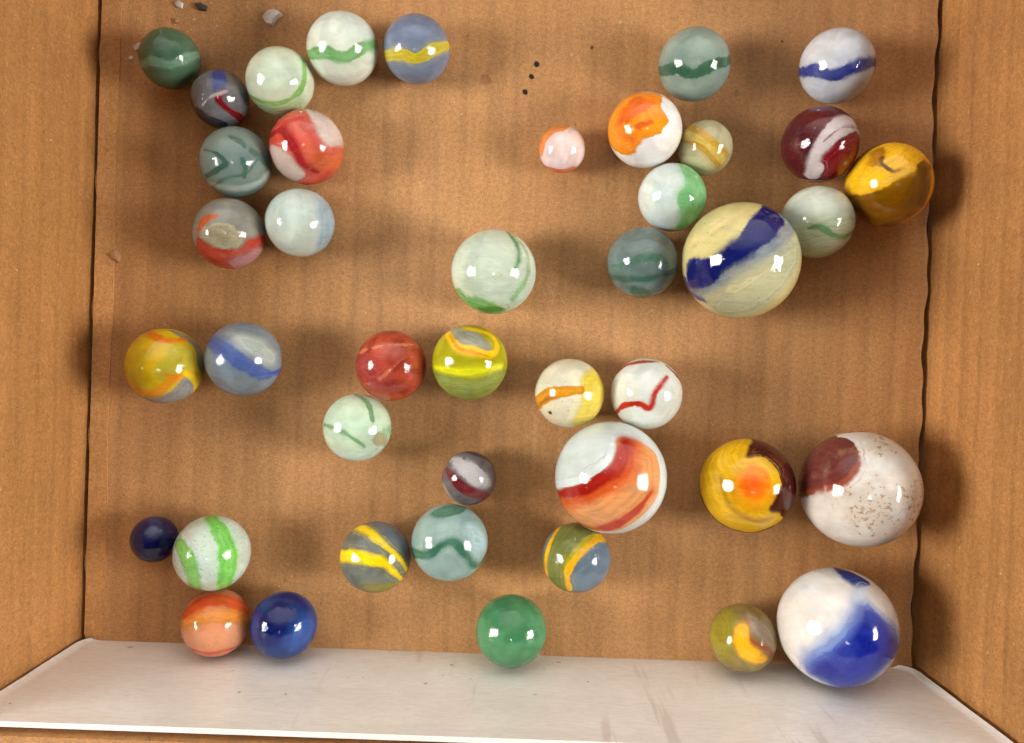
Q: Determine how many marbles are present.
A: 42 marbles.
